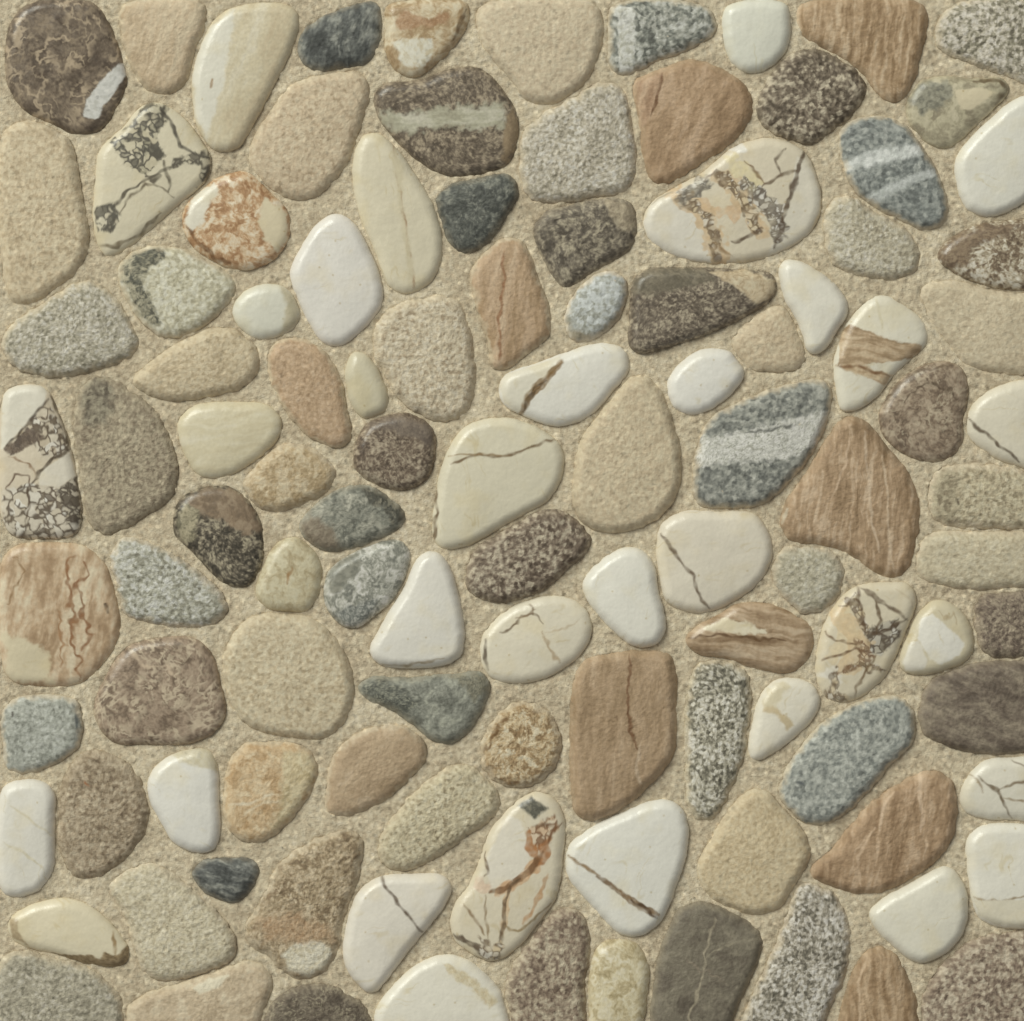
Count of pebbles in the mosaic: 111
